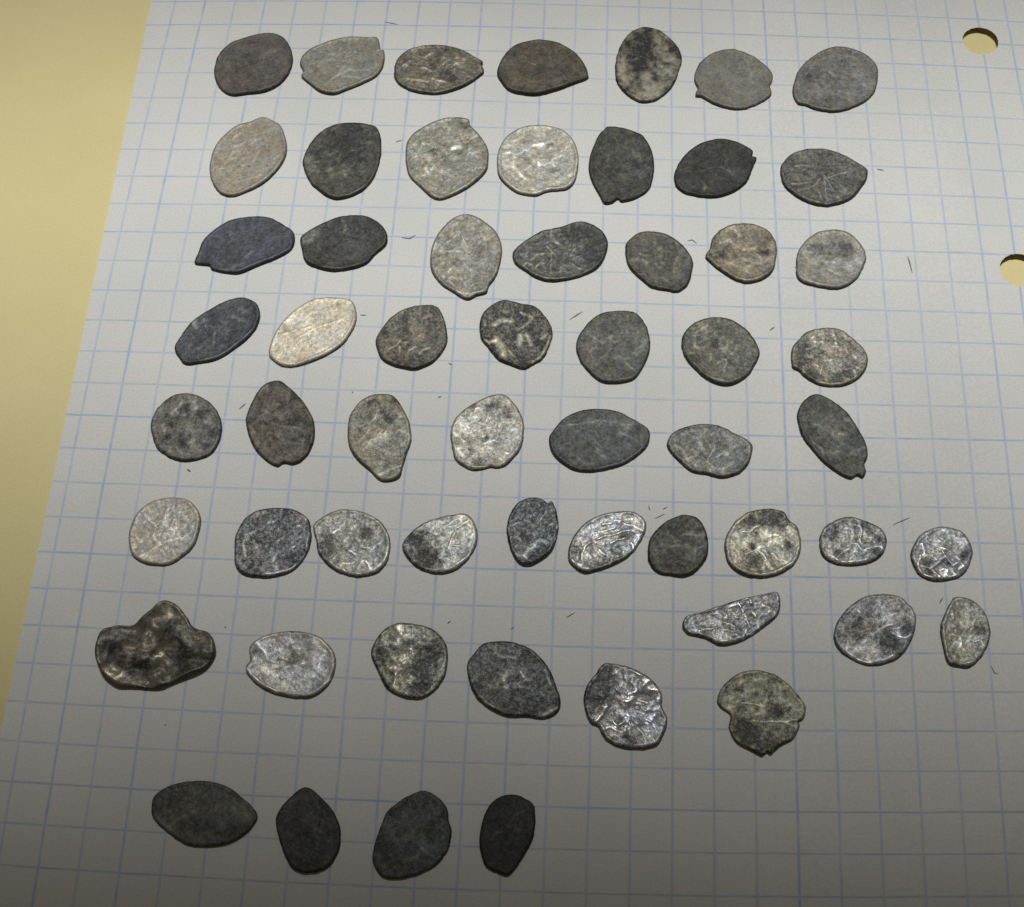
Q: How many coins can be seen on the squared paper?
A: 58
